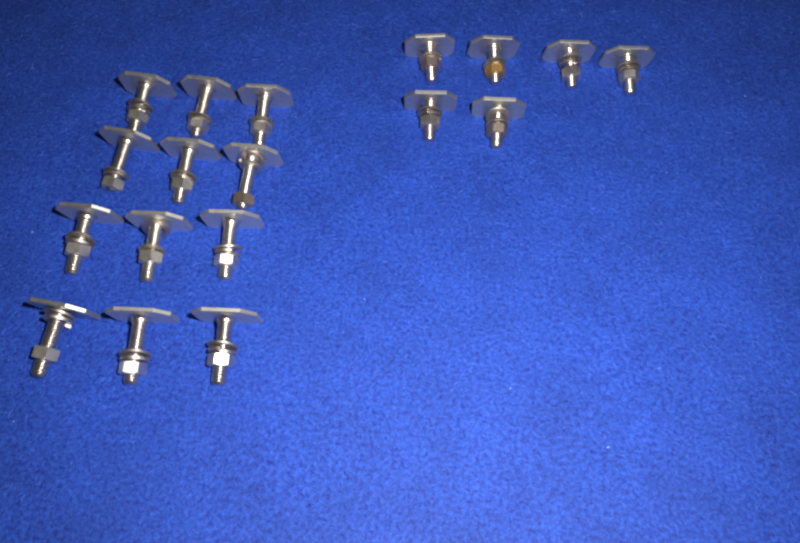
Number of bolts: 18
